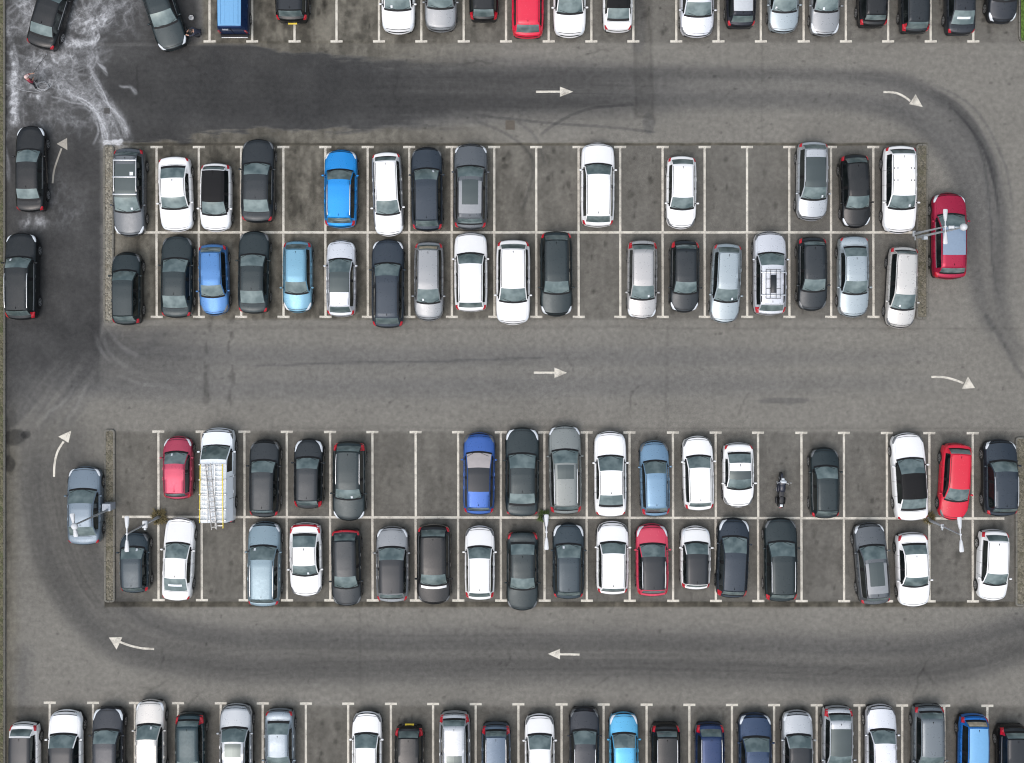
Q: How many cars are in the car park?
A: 108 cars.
